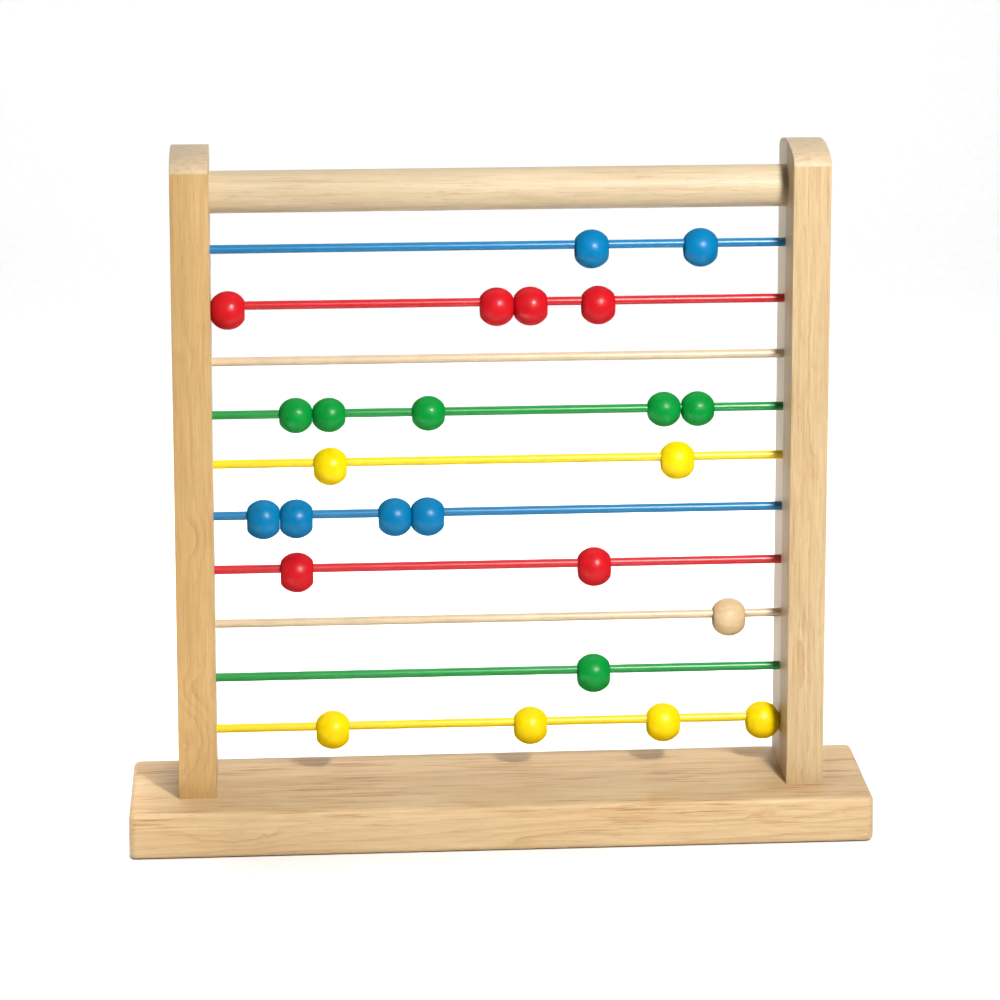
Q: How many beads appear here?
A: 25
